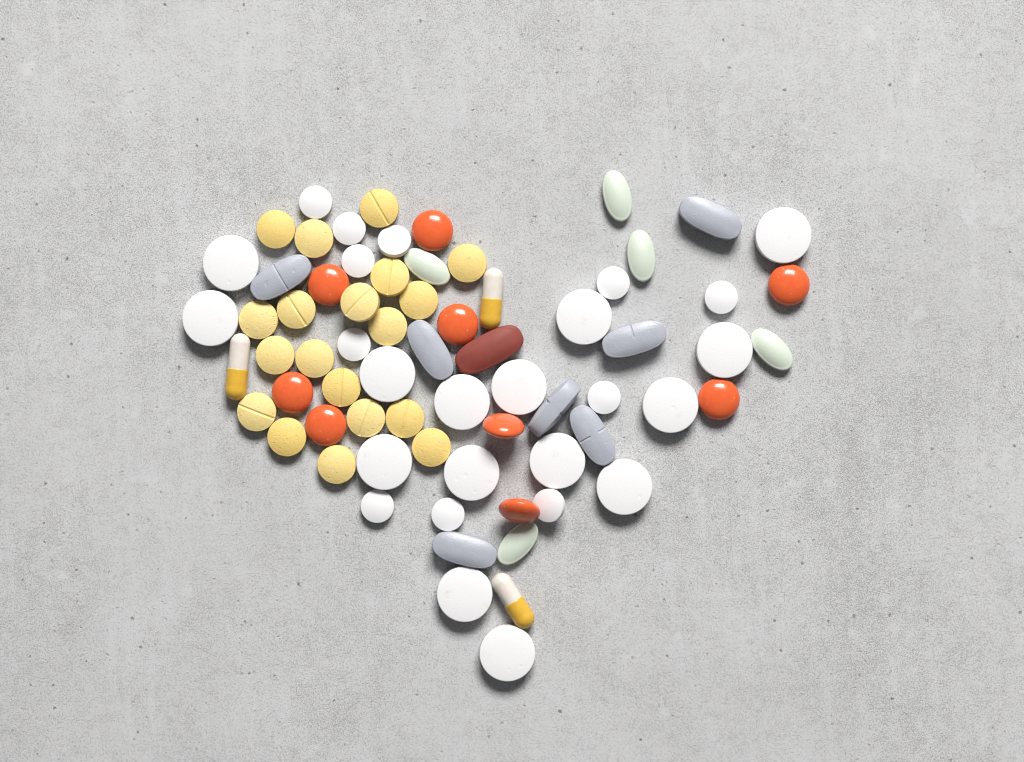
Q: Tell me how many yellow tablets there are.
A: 19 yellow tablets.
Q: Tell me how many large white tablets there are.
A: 15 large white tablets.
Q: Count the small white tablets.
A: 11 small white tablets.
